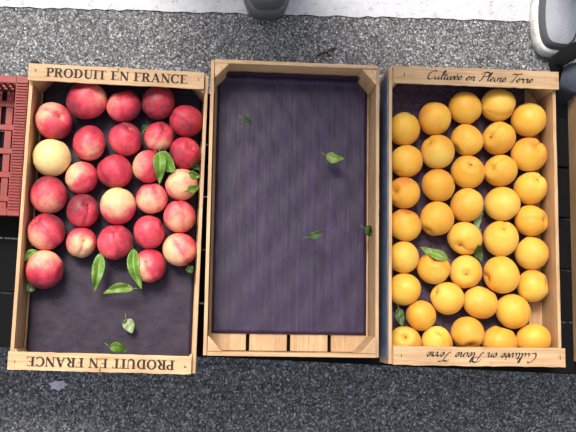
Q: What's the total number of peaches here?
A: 26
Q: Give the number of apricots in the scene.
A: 38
